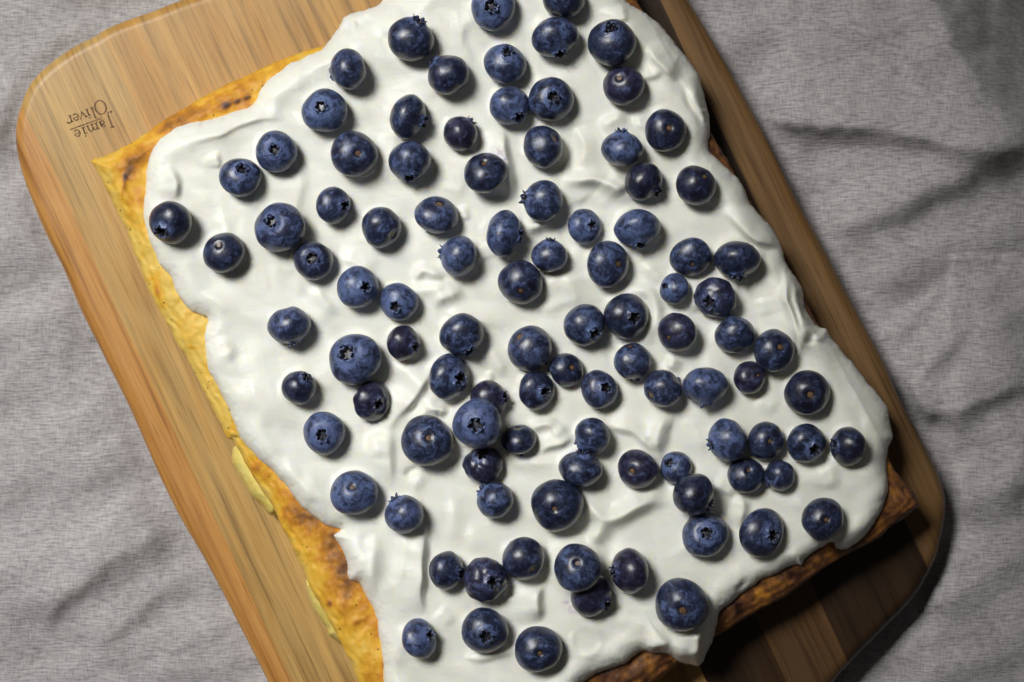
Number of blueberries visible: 100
